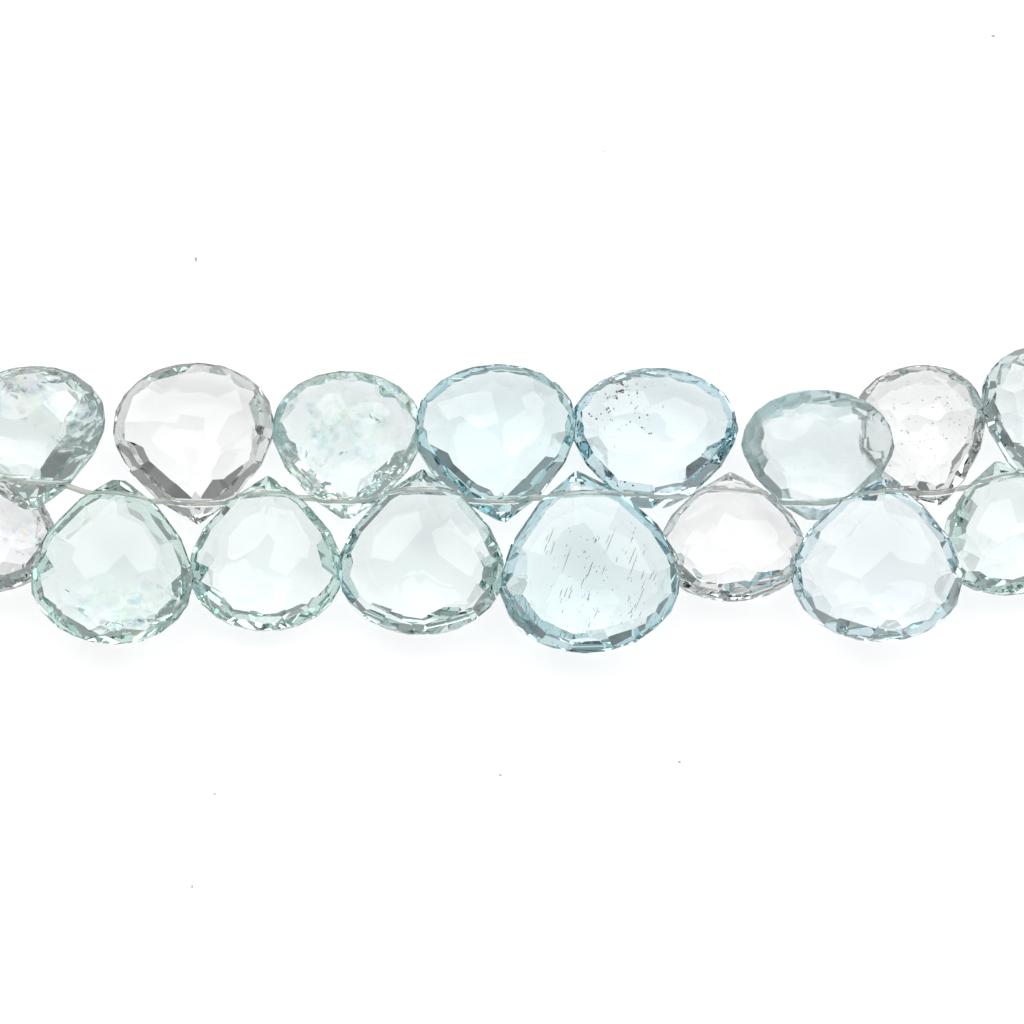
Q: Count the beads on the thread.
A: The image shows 16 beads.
